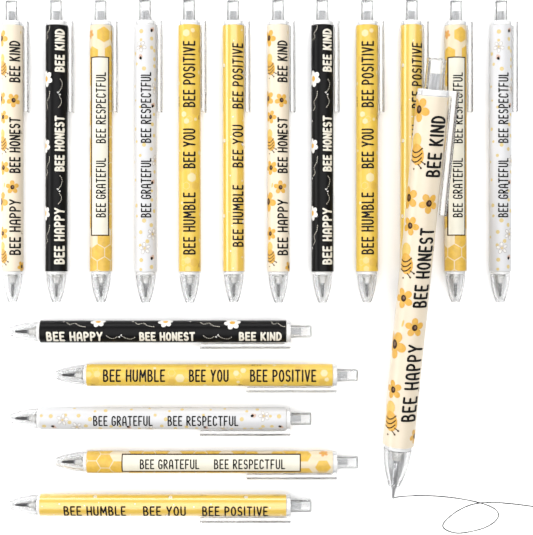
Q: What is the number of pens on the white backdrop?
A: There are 18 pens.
